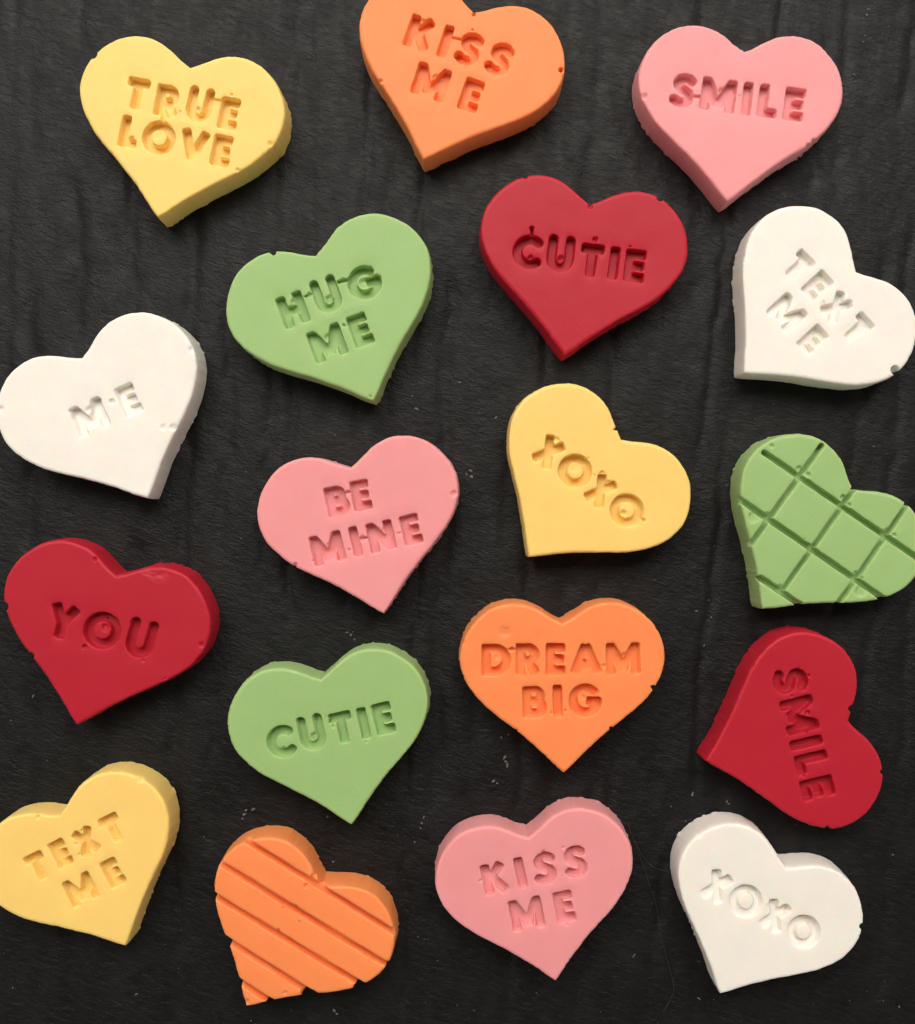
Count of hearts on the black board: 18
